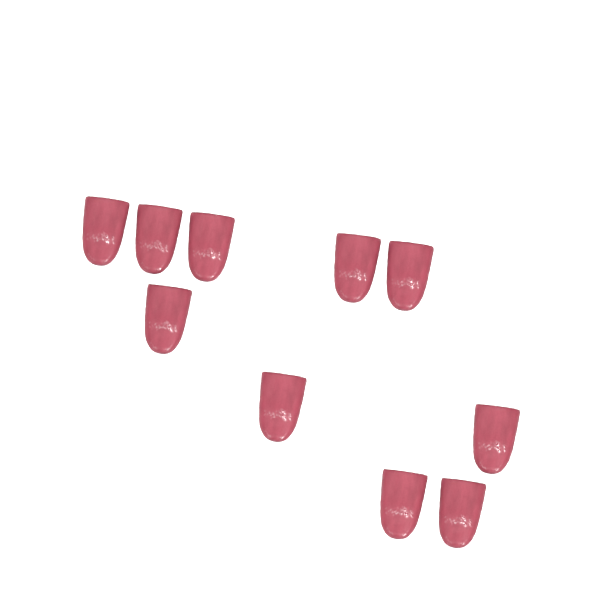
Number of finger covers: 10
